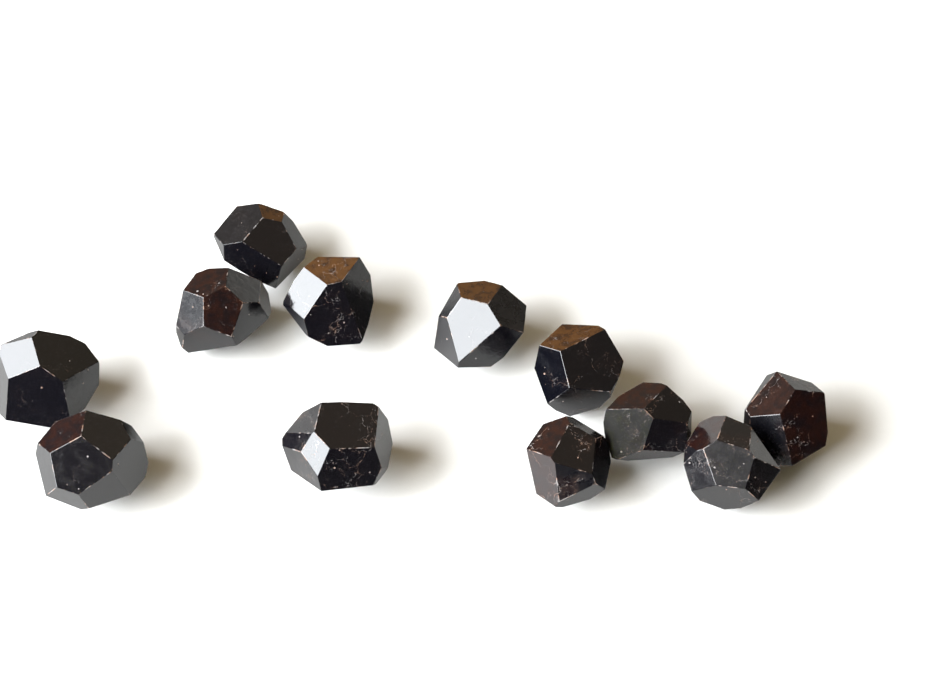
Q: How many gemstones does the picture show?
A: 12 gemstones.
